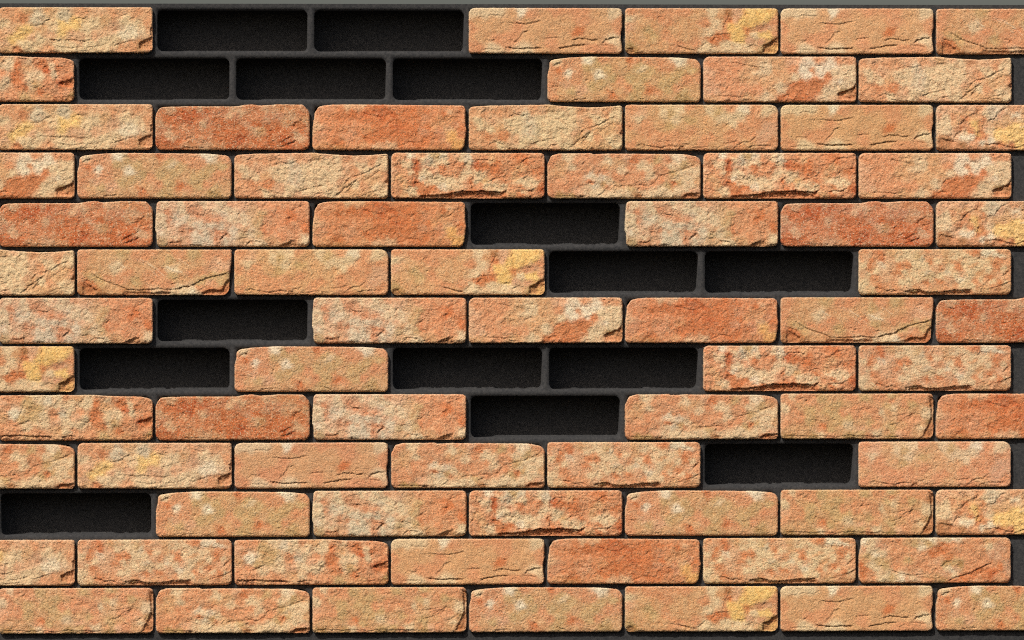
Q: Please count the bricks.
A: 76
